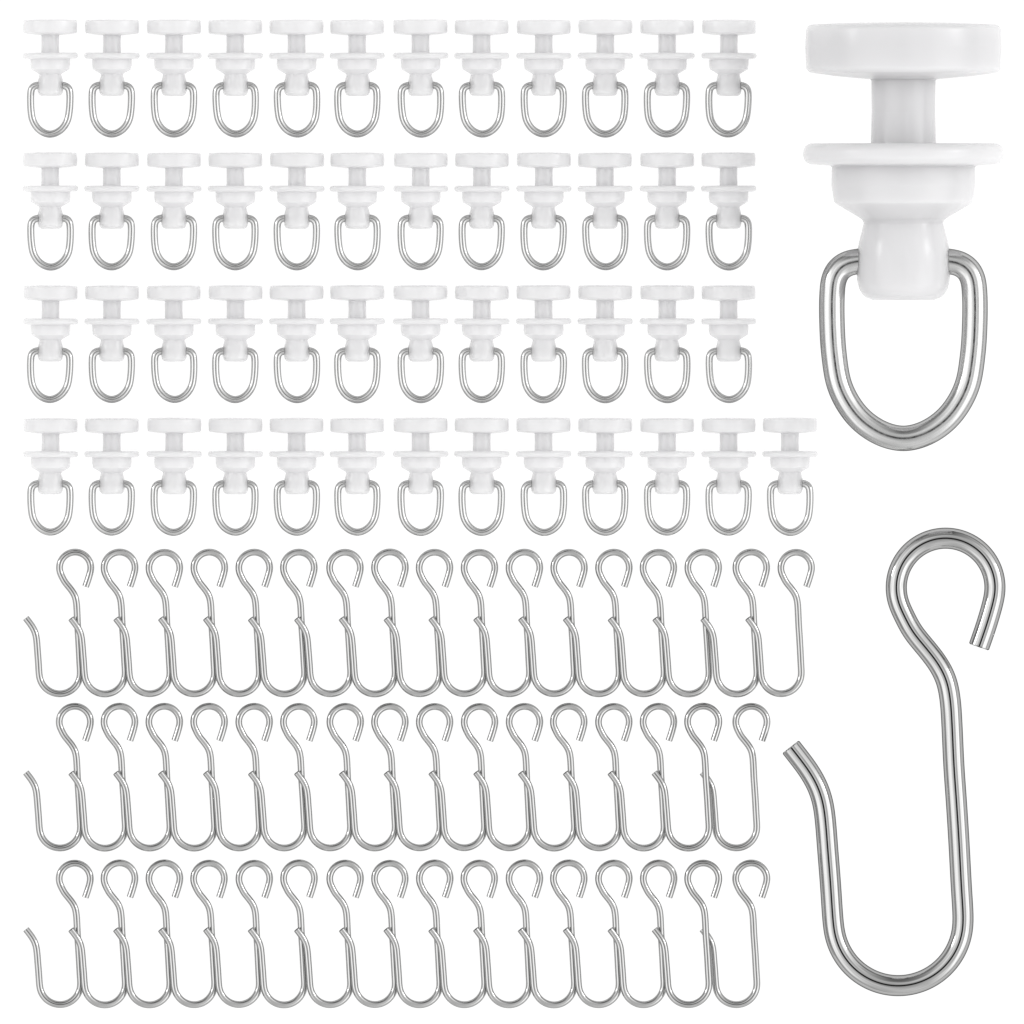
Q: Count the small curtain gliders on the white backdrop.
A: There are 49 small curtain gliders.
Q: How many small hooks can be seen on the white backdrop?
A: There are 49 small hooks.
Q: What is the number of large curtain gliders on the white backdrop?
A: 1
